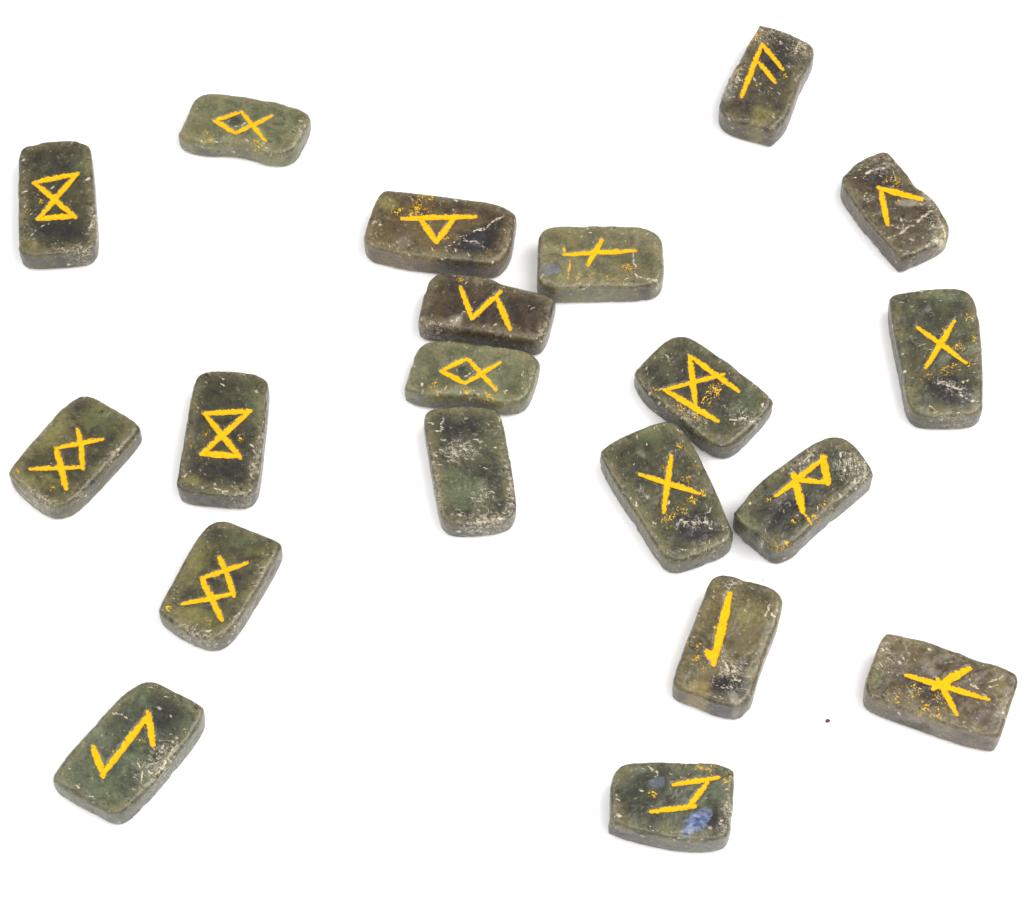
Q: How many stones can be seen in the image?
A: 20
